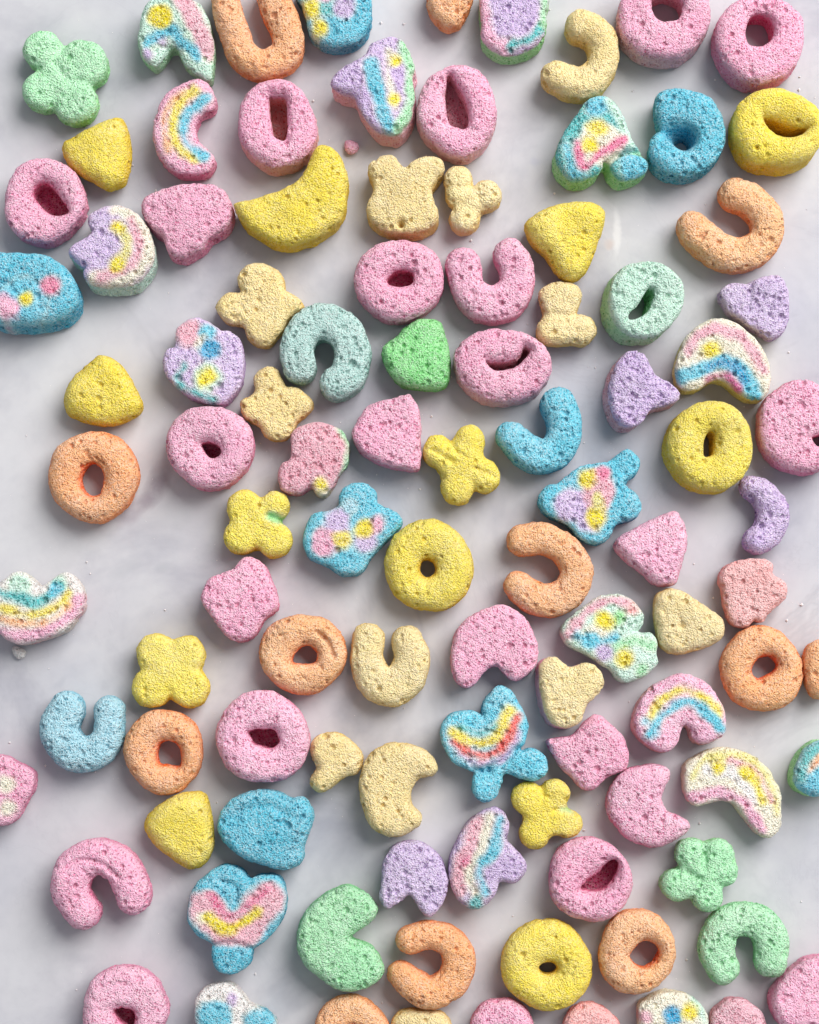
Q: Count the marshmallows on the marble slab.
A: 102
